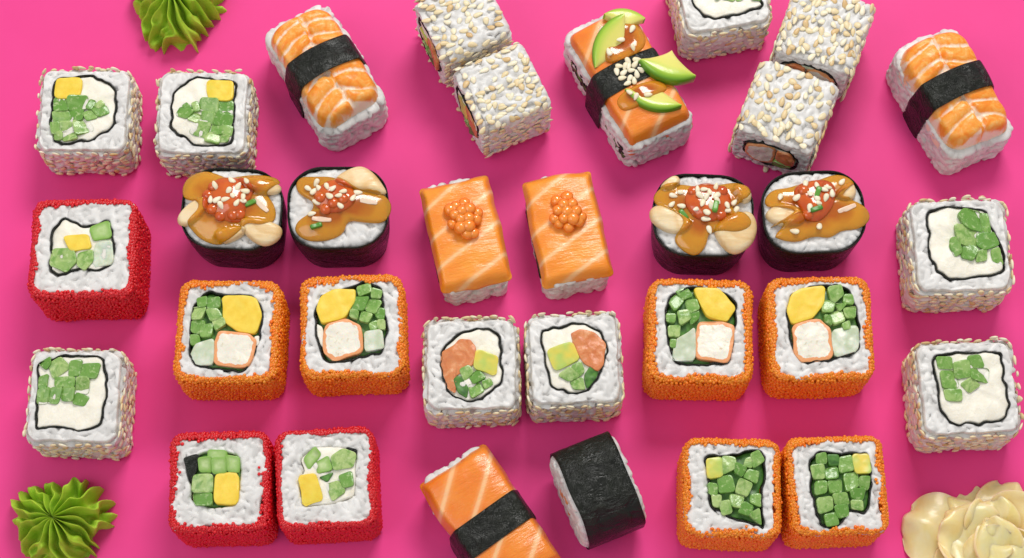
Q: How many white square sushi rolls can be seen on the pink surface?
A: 12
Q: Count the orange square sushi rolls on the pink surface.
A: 6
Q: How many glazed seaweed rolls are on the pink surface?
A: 4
